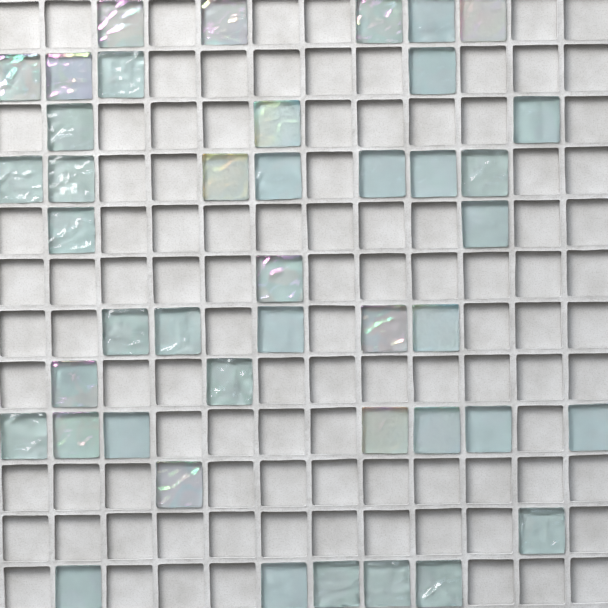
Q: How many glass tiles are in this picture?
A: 43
